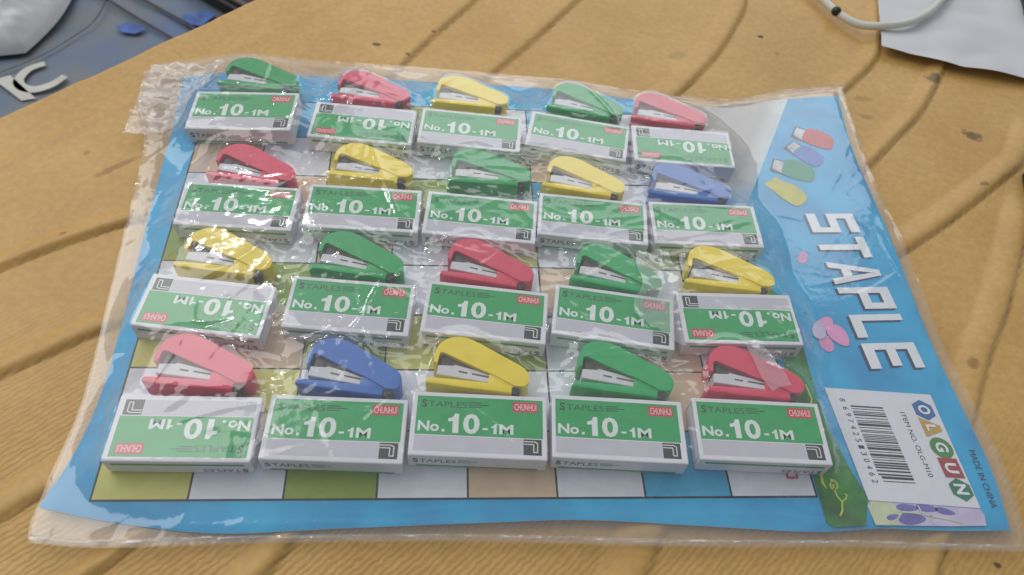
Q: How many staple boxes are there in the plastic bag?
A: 20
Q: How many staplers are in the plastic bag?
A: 20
